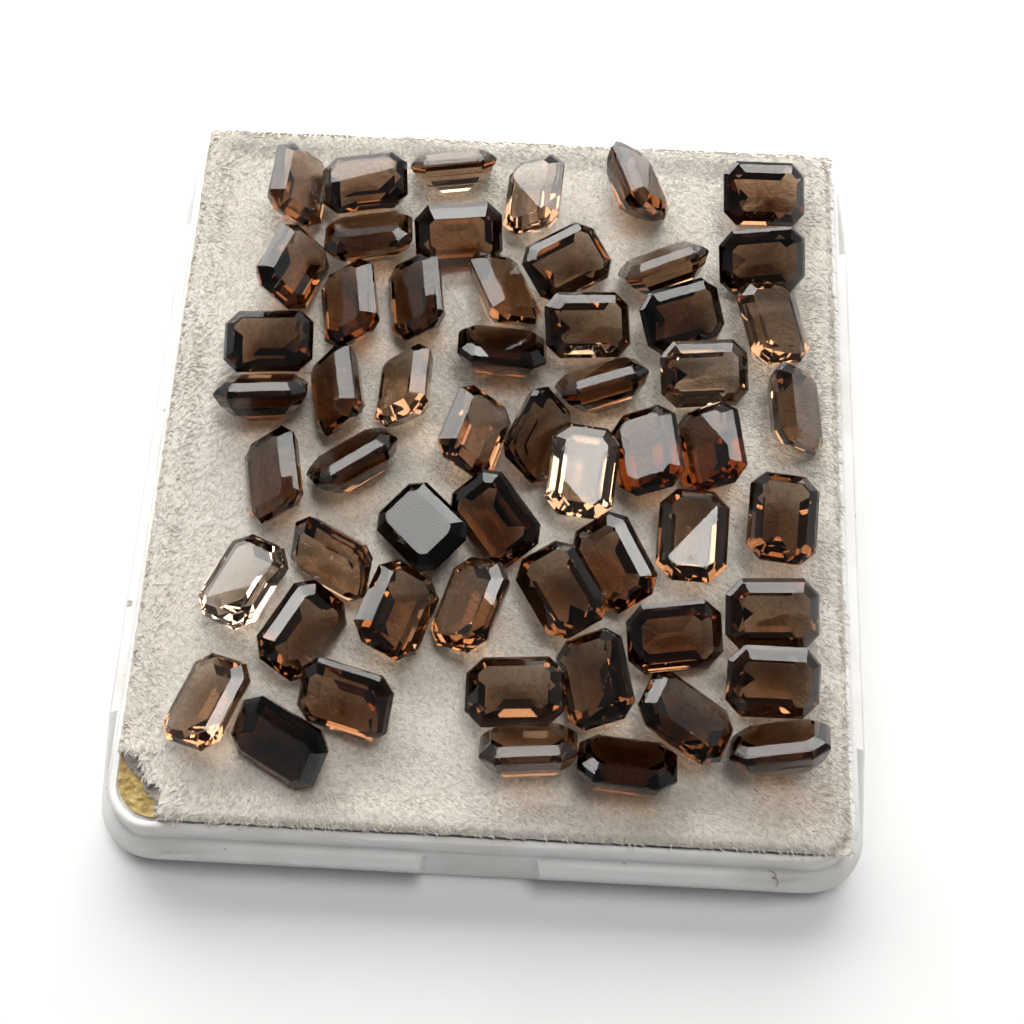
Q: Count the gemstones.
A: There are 56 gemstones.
